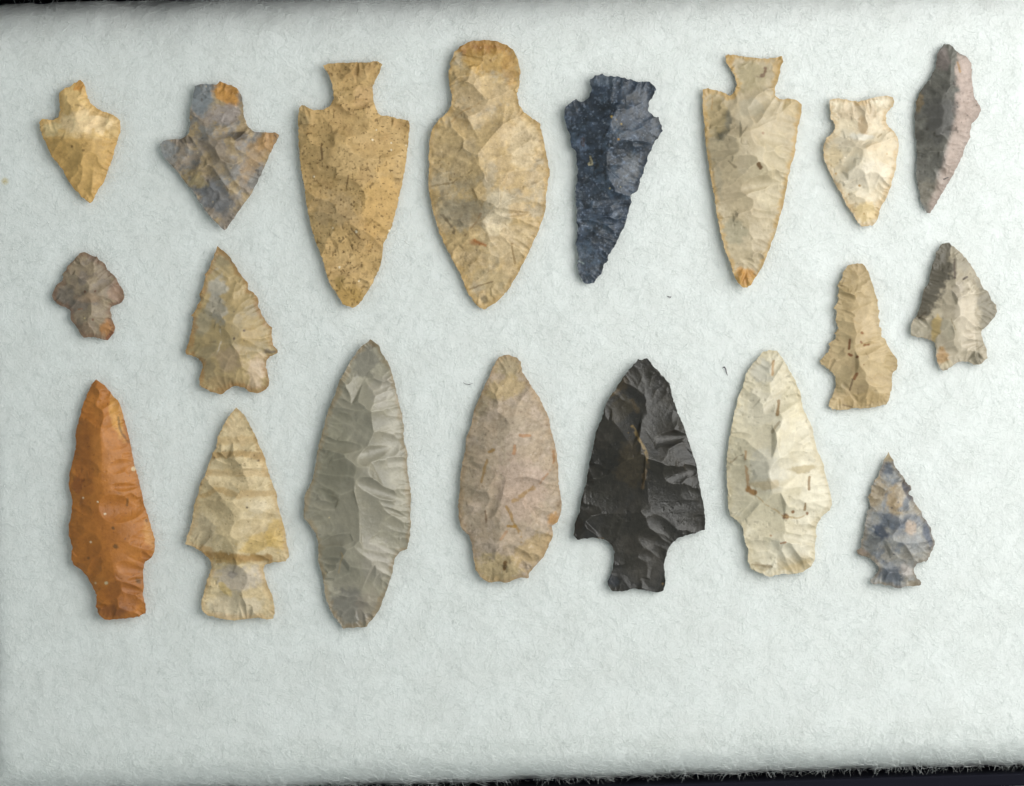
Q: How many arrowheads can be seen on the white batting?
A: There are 19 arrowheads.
